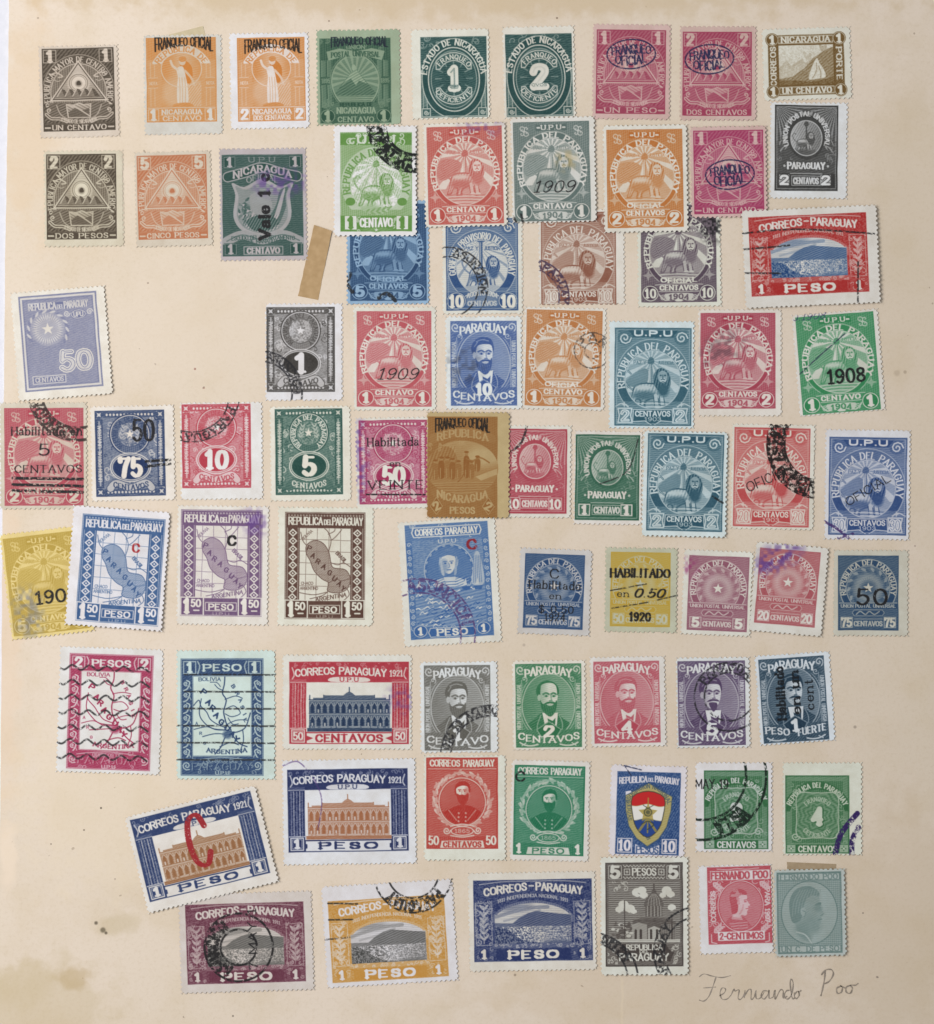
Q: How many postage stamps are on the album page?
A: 73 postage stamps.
